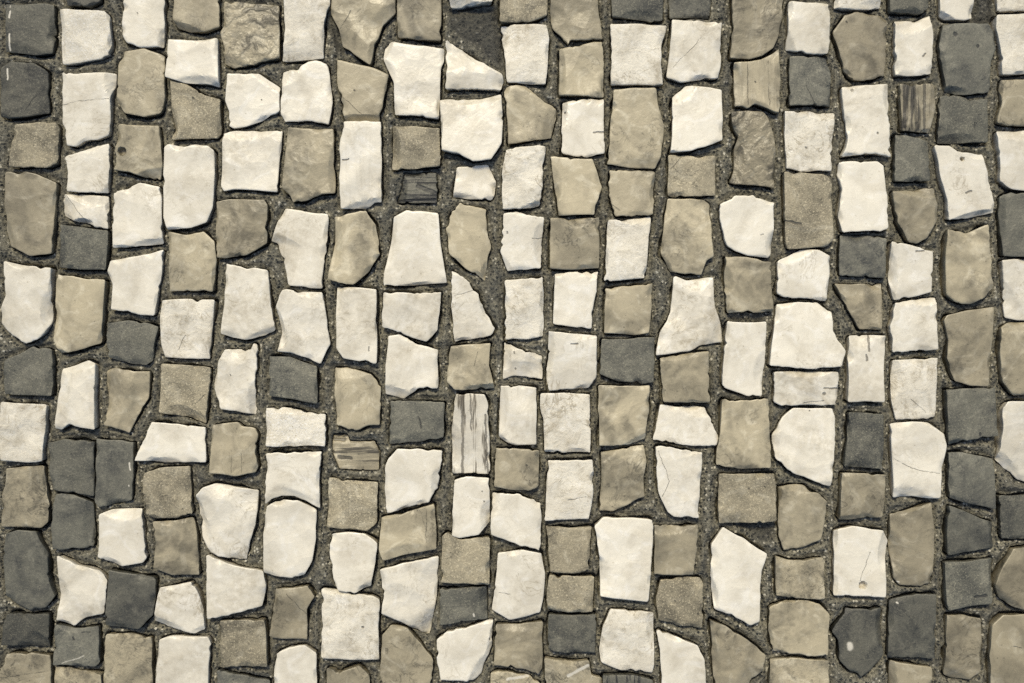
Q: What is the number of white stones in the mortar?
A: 99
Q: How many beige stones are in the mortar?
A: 84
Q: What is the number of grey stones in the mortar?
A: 38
